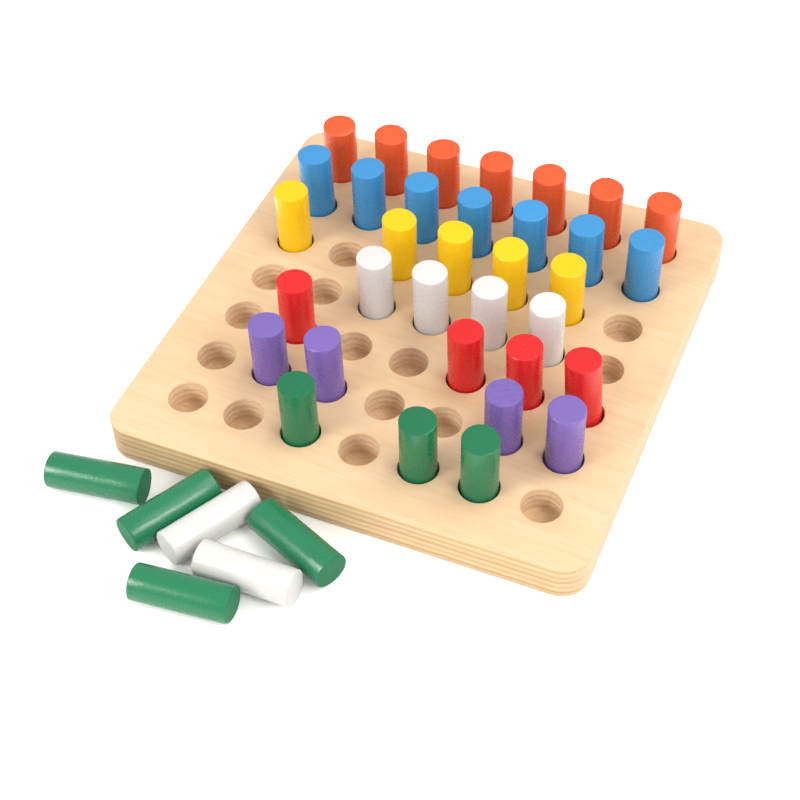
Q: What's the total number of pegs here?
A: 40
